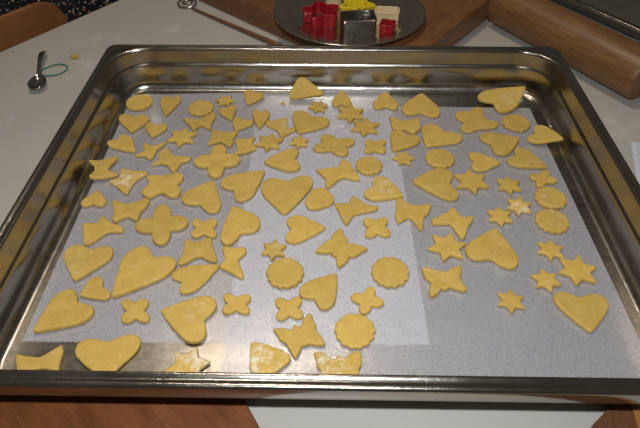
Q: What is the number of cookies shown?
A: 105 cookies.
